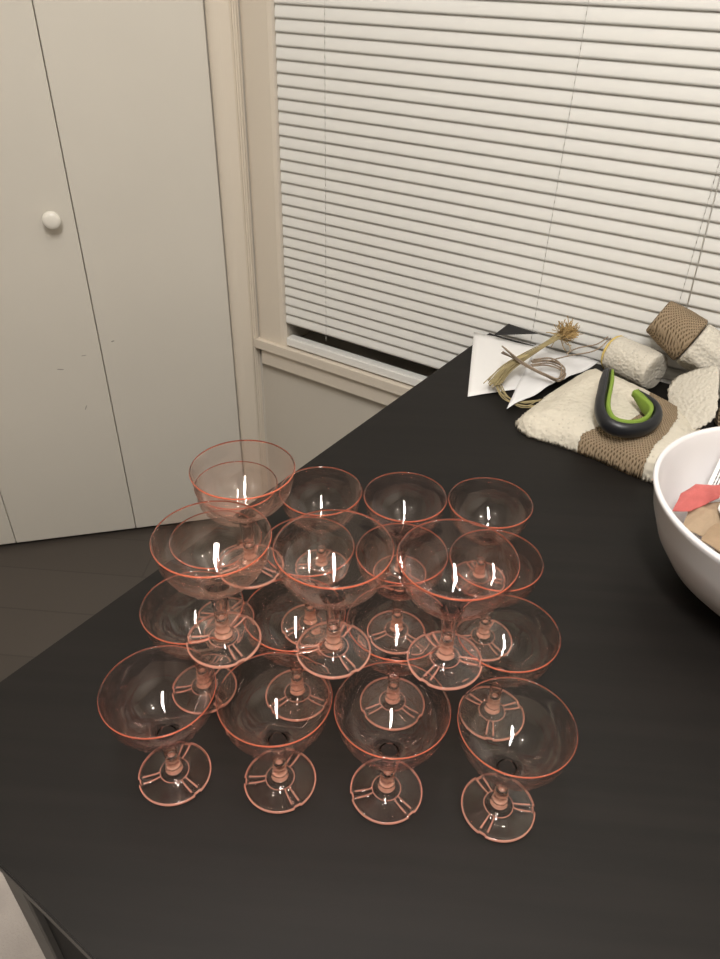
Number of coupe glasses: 20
